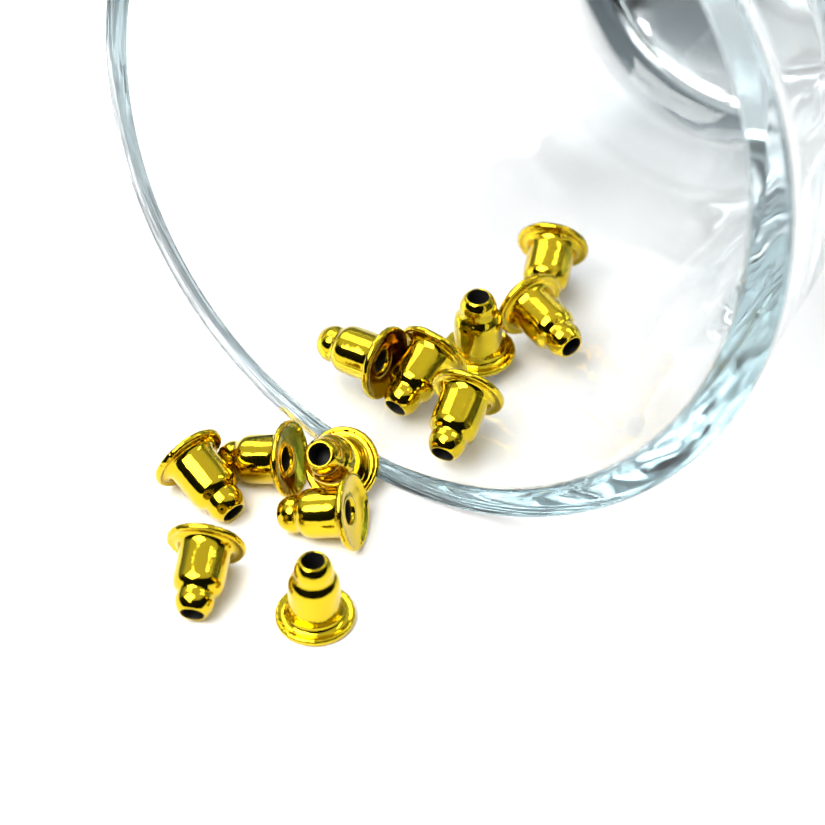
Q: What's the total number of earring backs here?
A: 12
